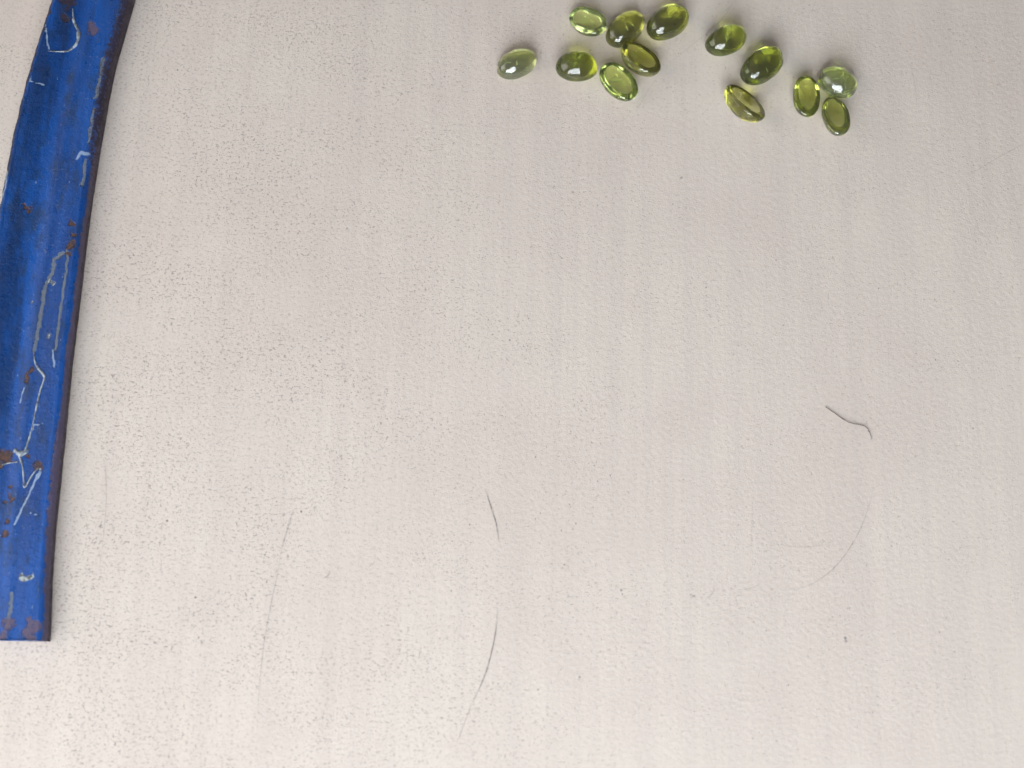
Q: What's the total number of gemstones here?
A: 13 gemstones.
